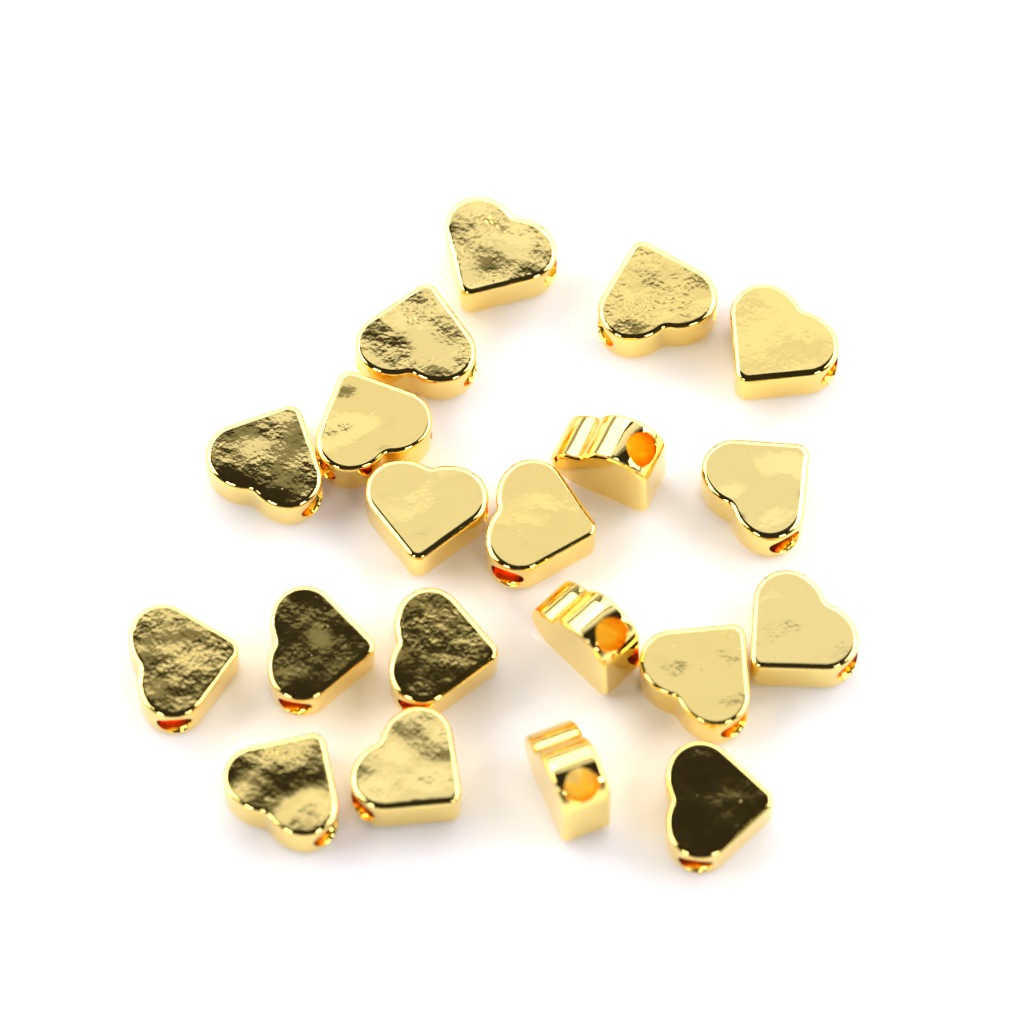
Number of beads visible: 20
